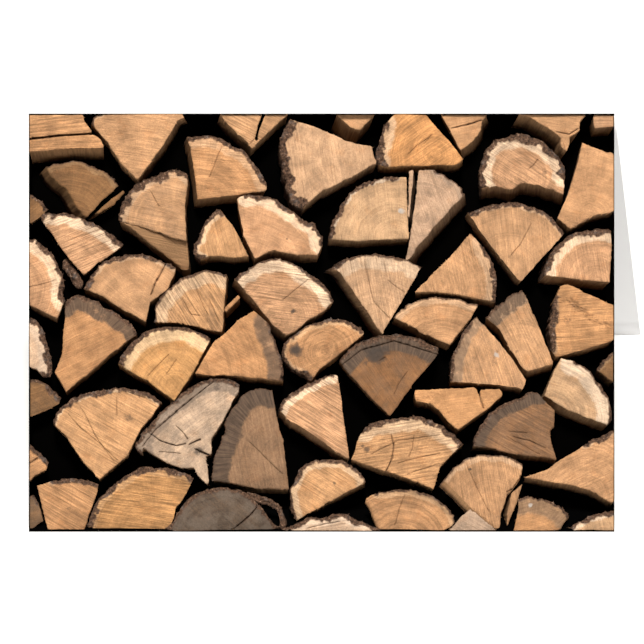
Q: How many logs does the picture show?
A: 62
